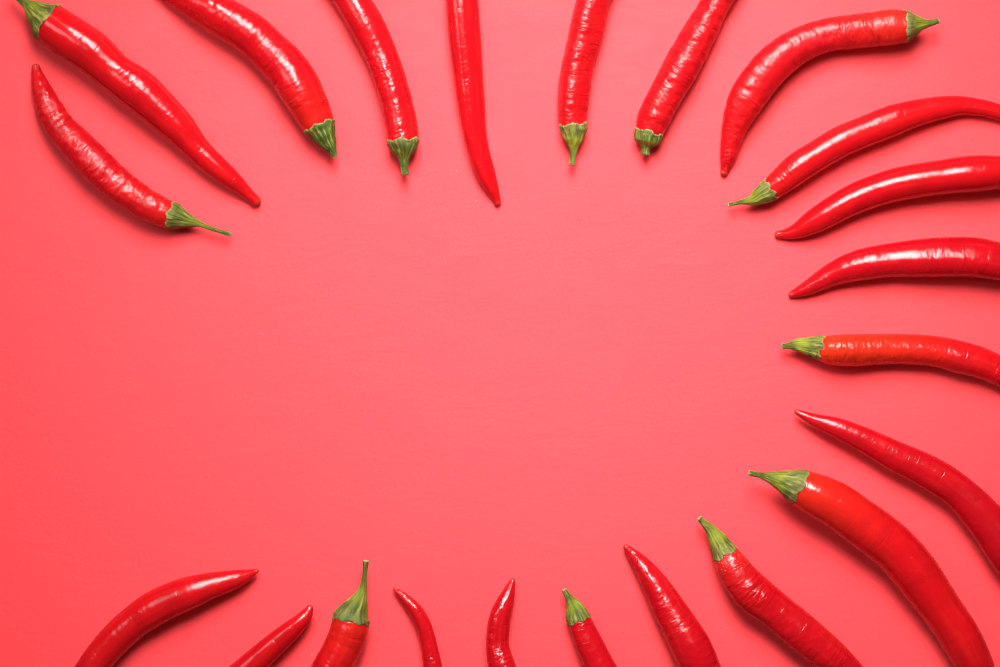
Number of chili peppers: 22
